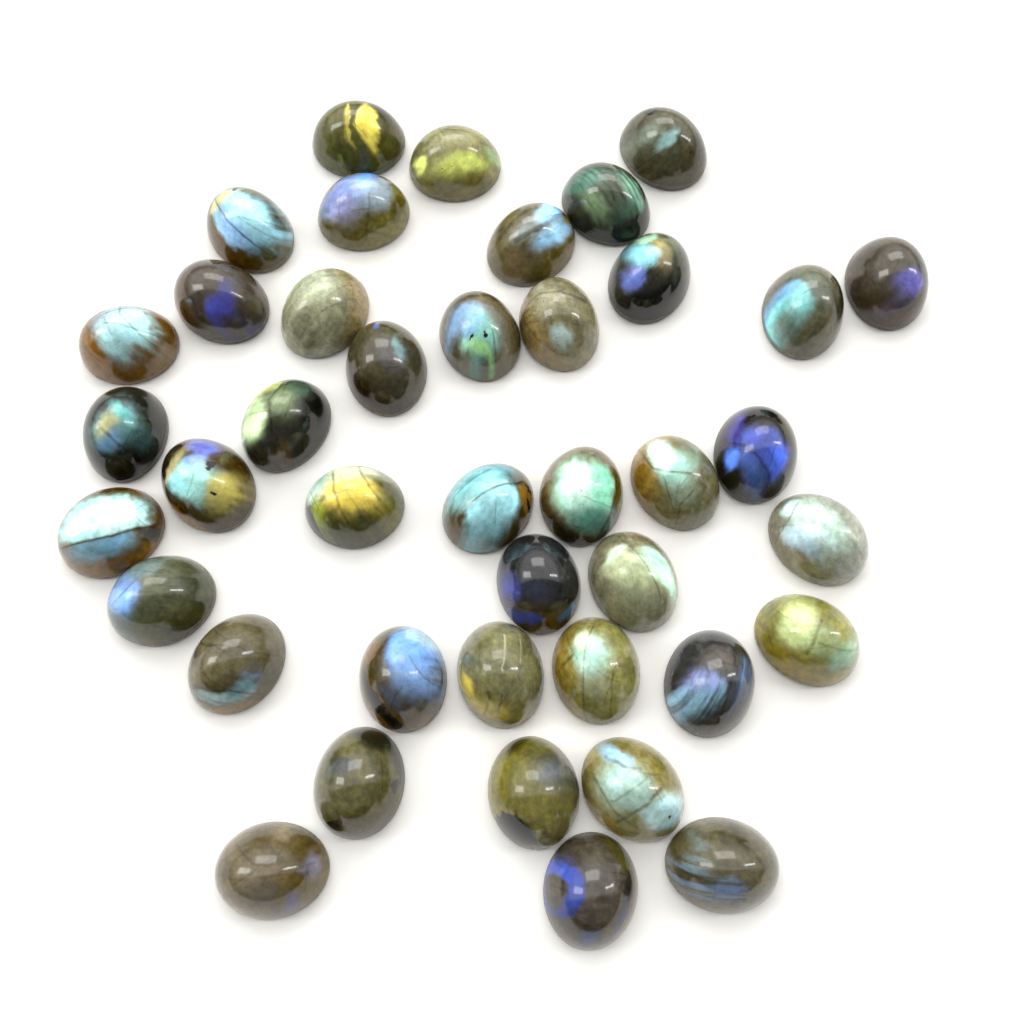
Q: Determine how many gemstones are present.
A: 41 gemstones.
